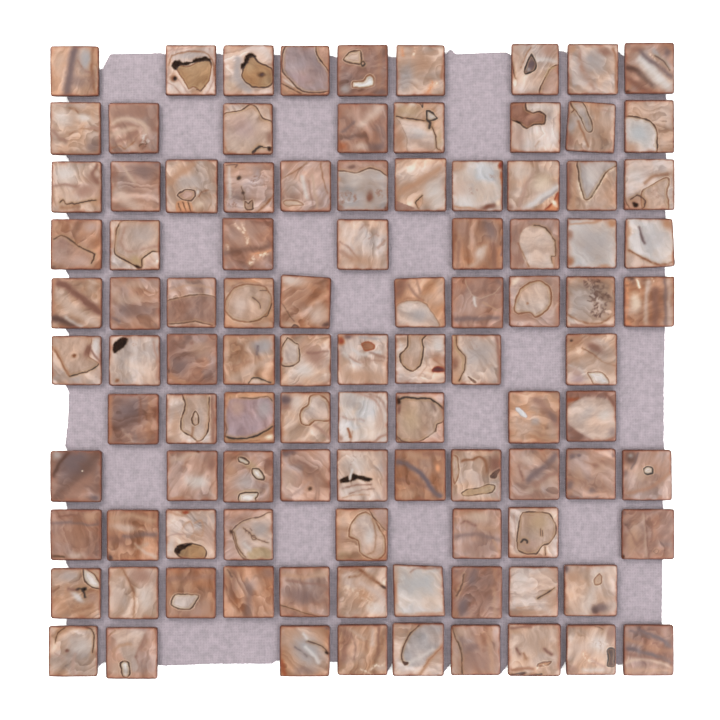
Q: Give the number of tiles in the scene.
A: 100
